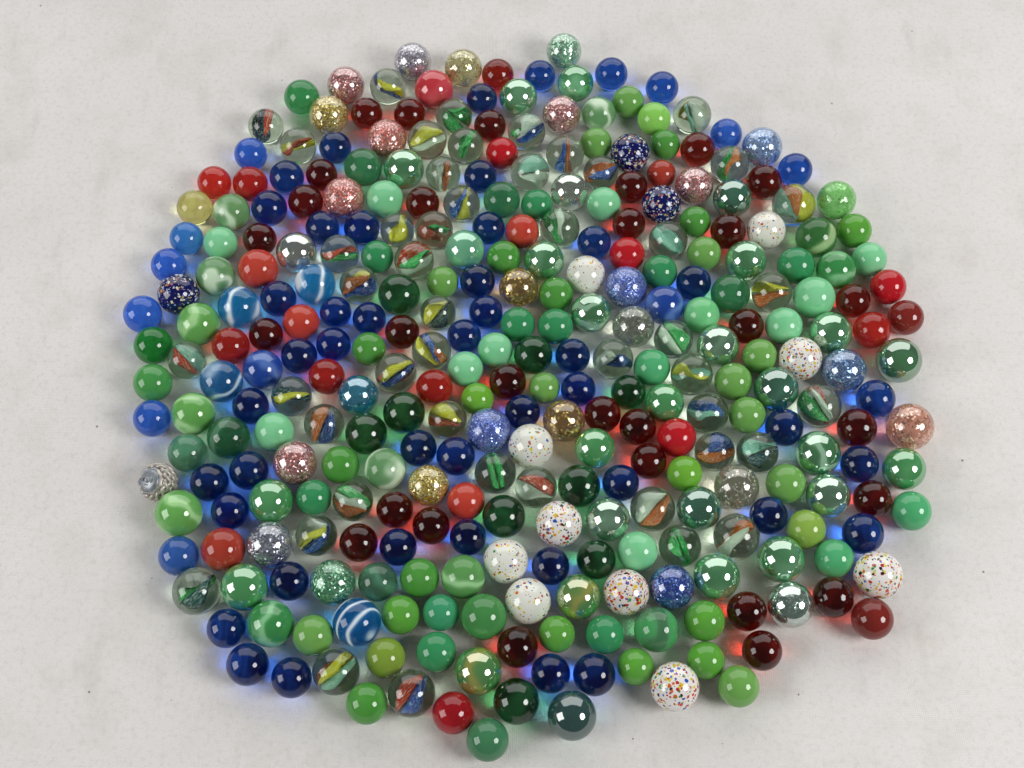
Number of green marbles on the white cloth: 115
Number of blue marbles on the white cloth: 68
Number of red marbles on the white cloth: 50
